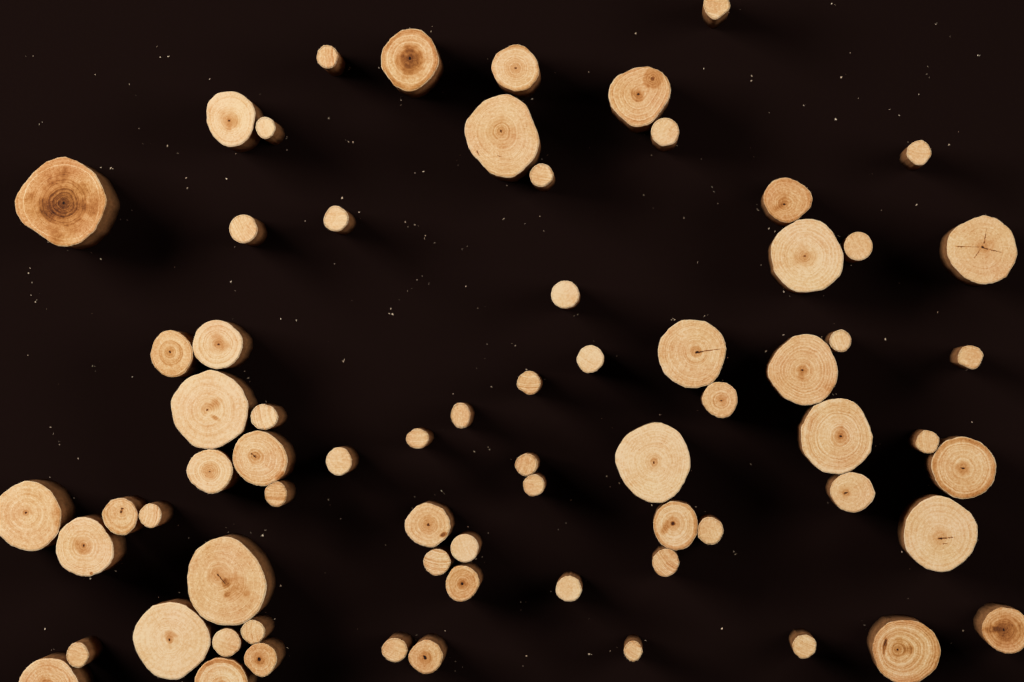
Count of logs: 36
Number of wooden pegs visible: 34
